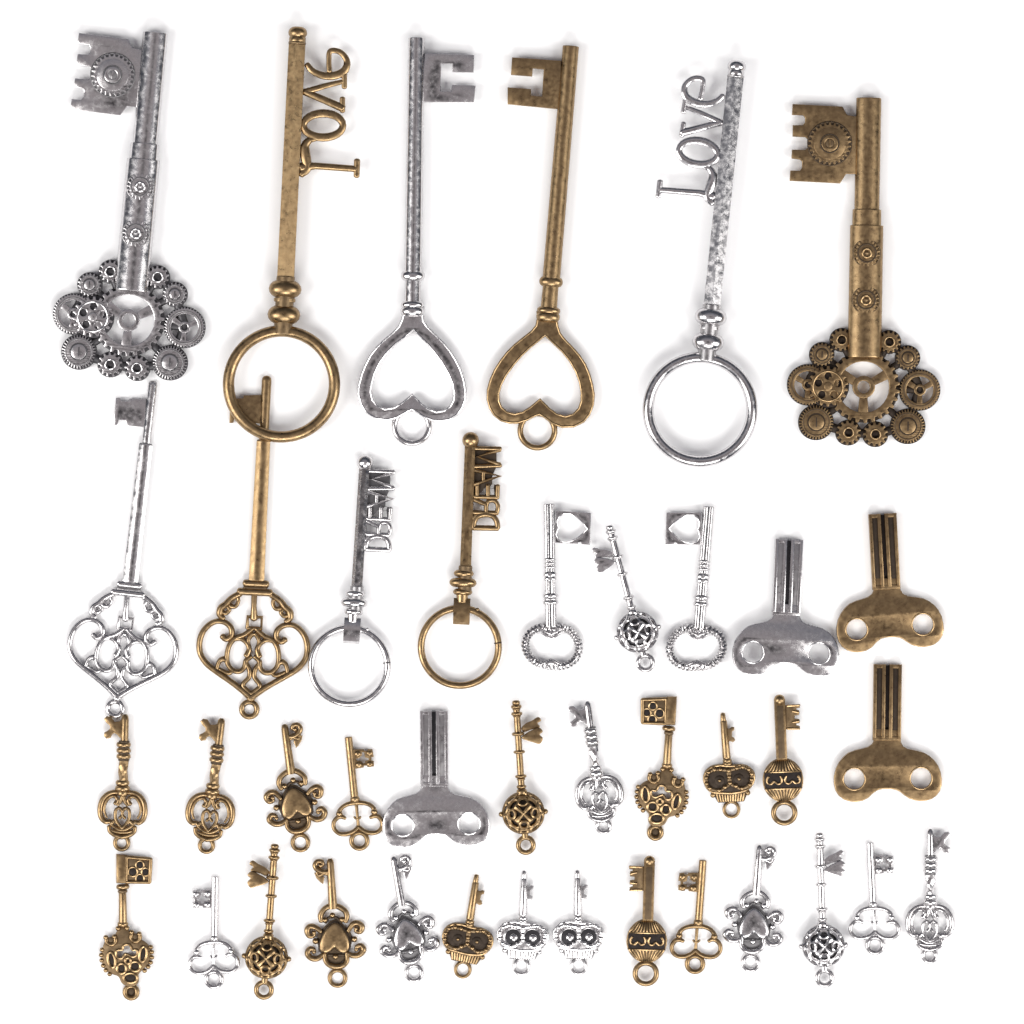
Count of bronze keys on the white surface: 21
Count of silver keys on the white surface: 19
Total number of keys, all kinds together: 40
